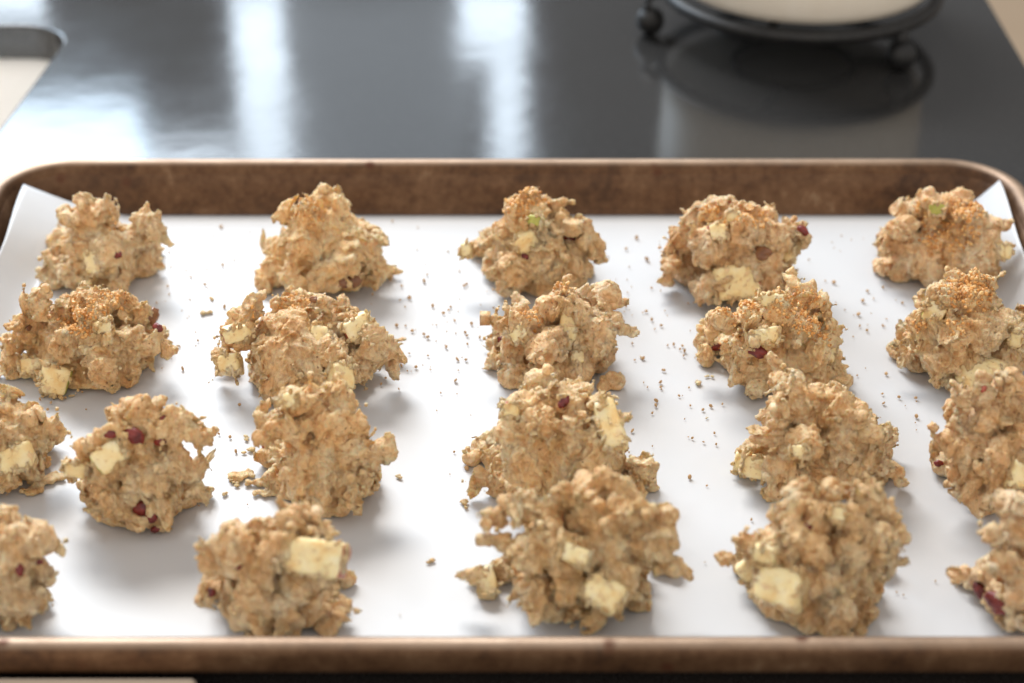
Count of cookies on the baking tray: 21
